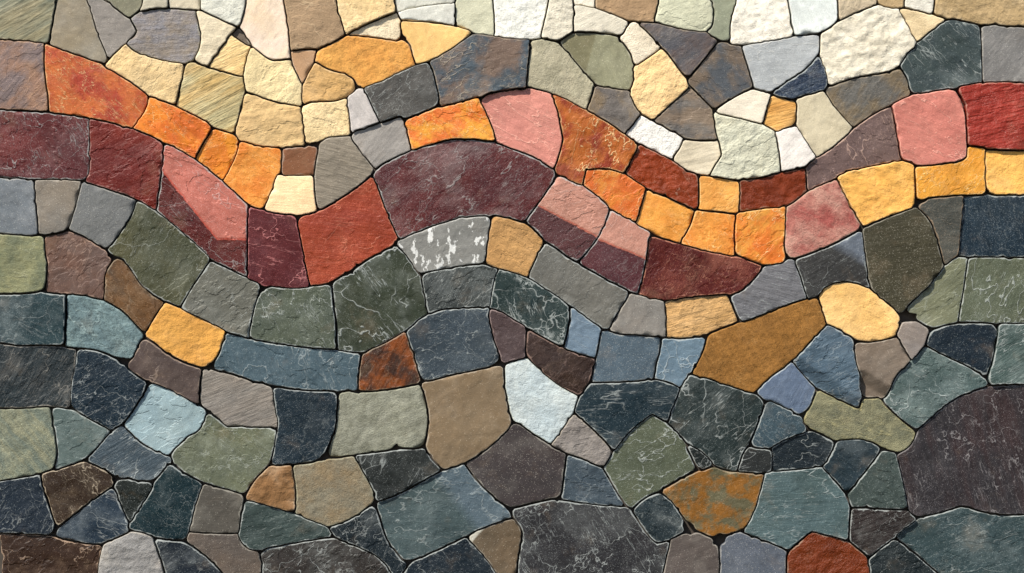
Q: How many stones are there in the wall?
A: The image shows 200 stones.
